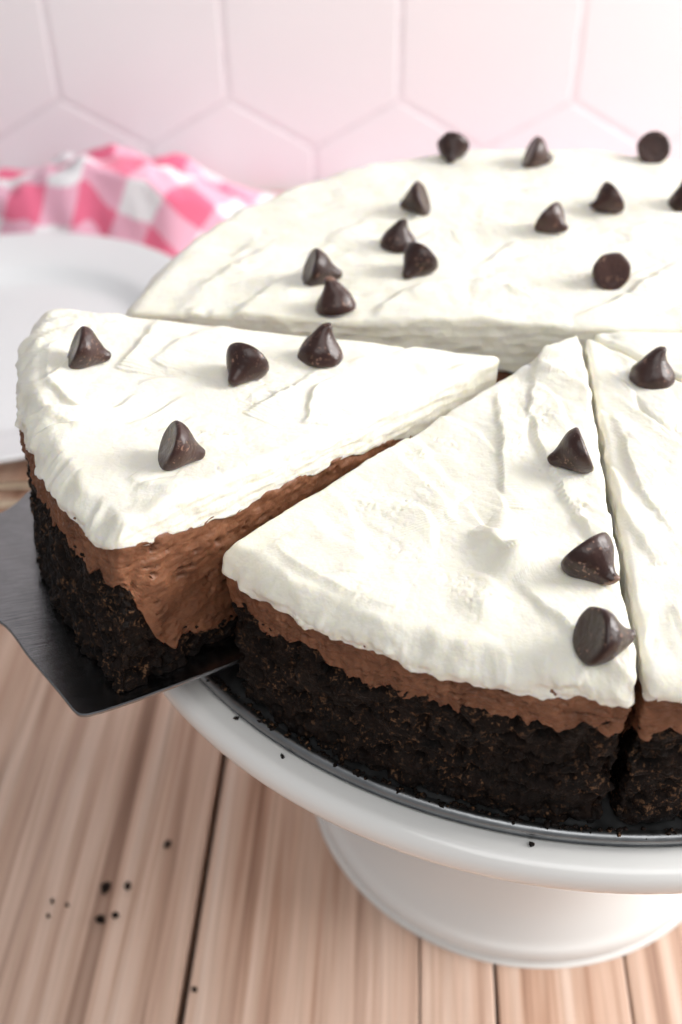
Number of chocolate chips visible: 20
